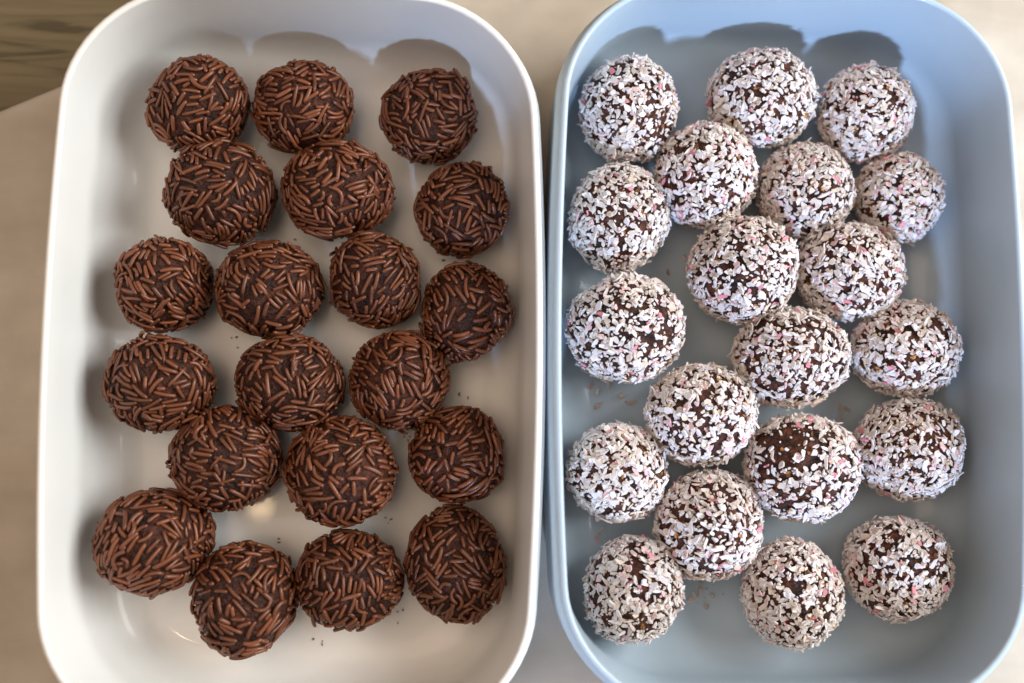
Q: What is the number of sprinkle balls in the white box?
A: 20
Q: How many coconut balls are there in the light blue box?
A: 20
